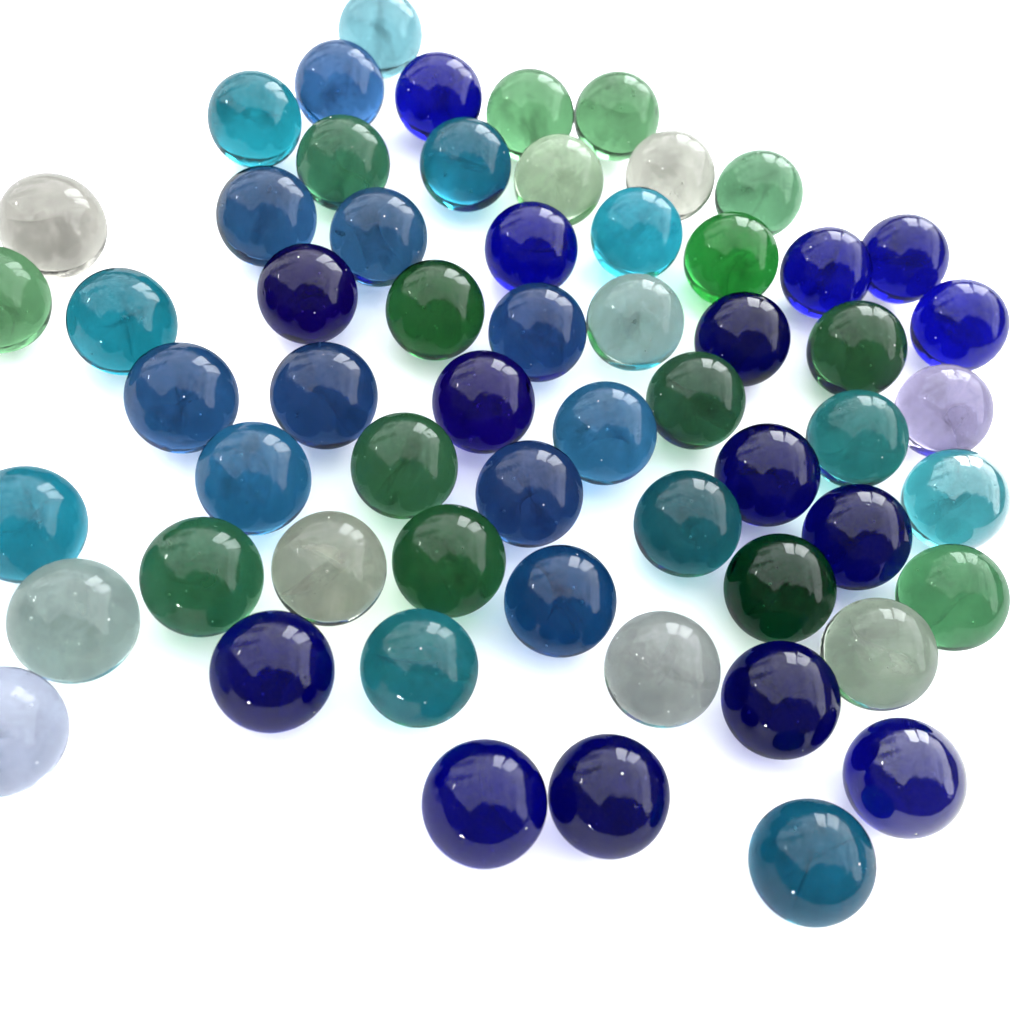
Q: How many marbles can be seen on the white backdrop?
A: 60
